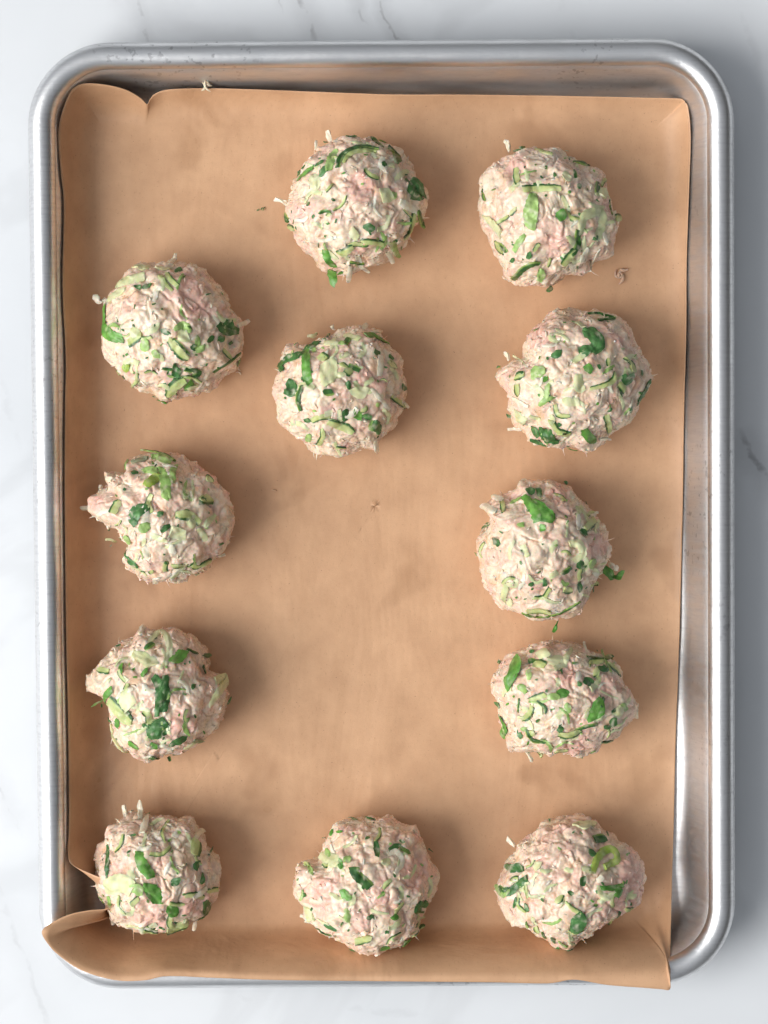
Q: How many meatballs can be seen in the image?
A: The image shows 12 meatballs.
